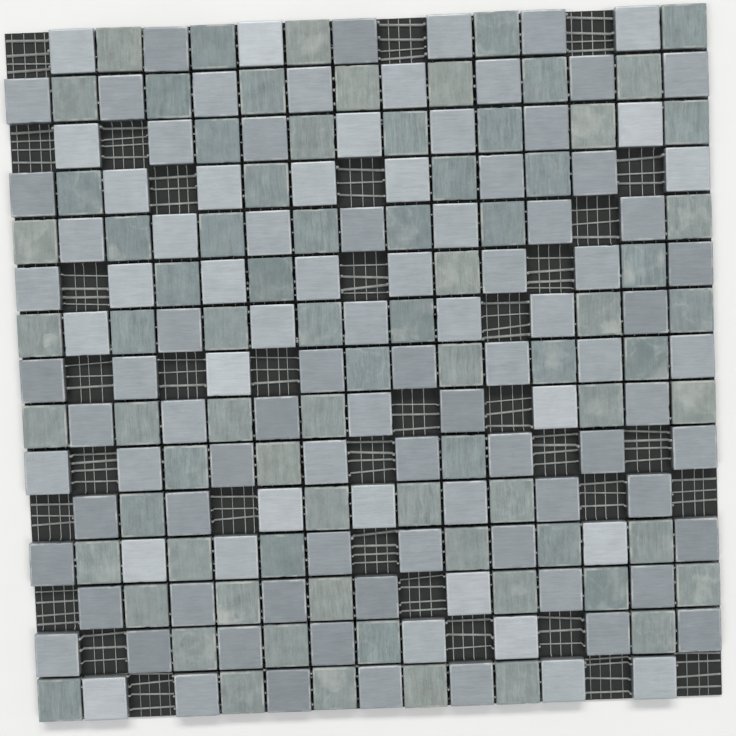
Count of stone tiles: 78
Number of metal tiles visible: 112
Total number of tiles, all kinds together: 190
